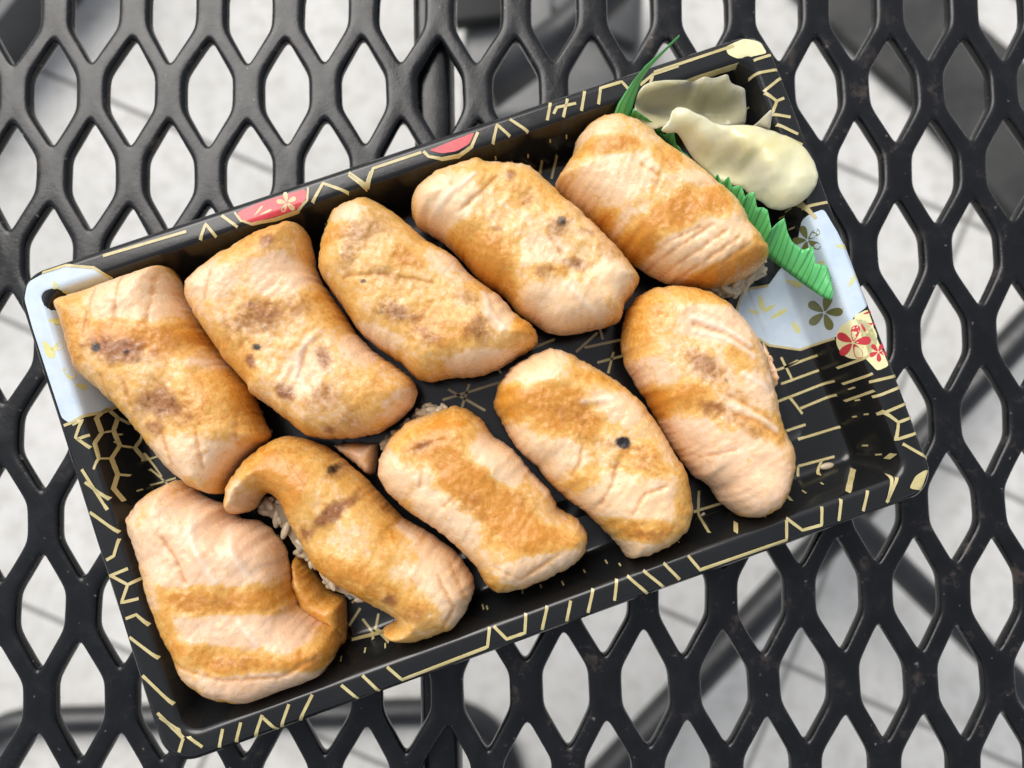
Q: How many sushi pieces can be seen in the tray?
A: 10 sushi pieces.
